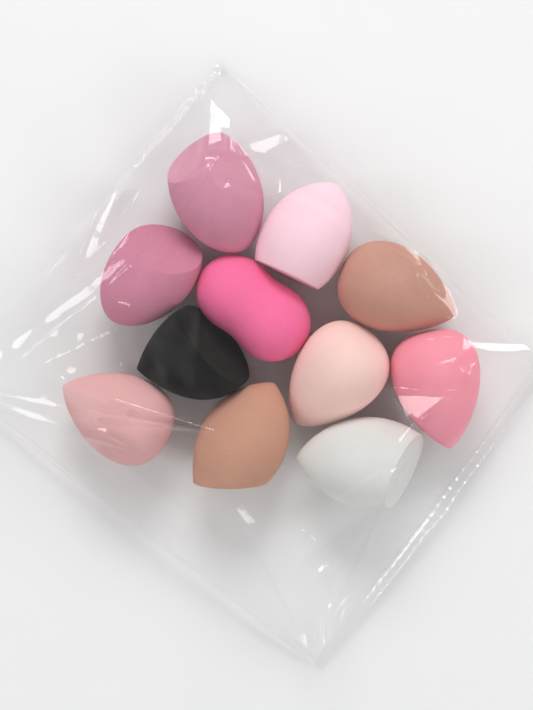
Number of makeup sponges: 11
